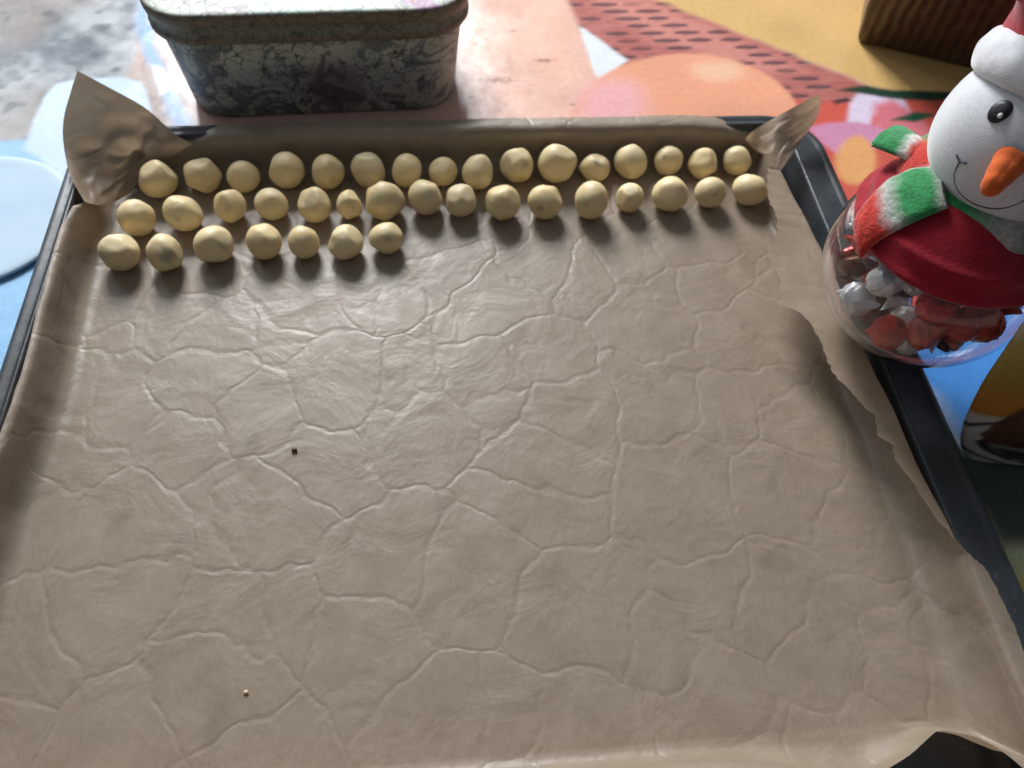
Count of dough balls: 39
